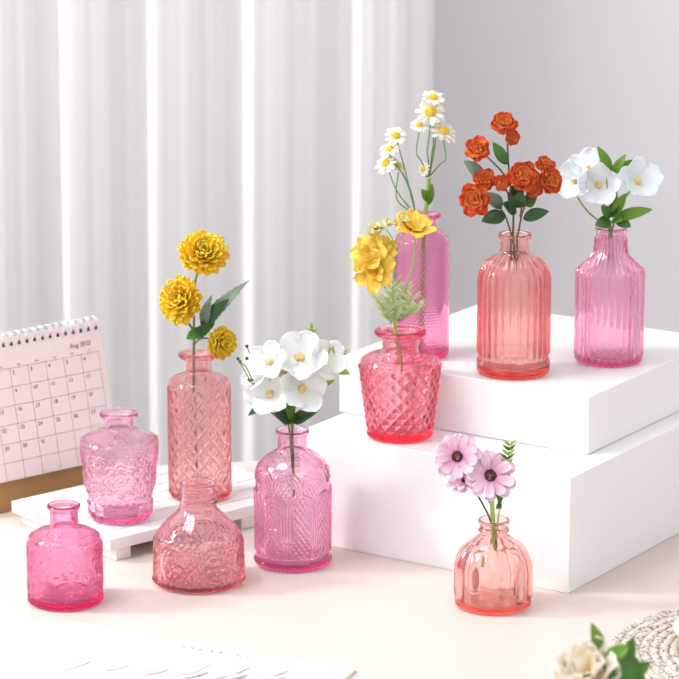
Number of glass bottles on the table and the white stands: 10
